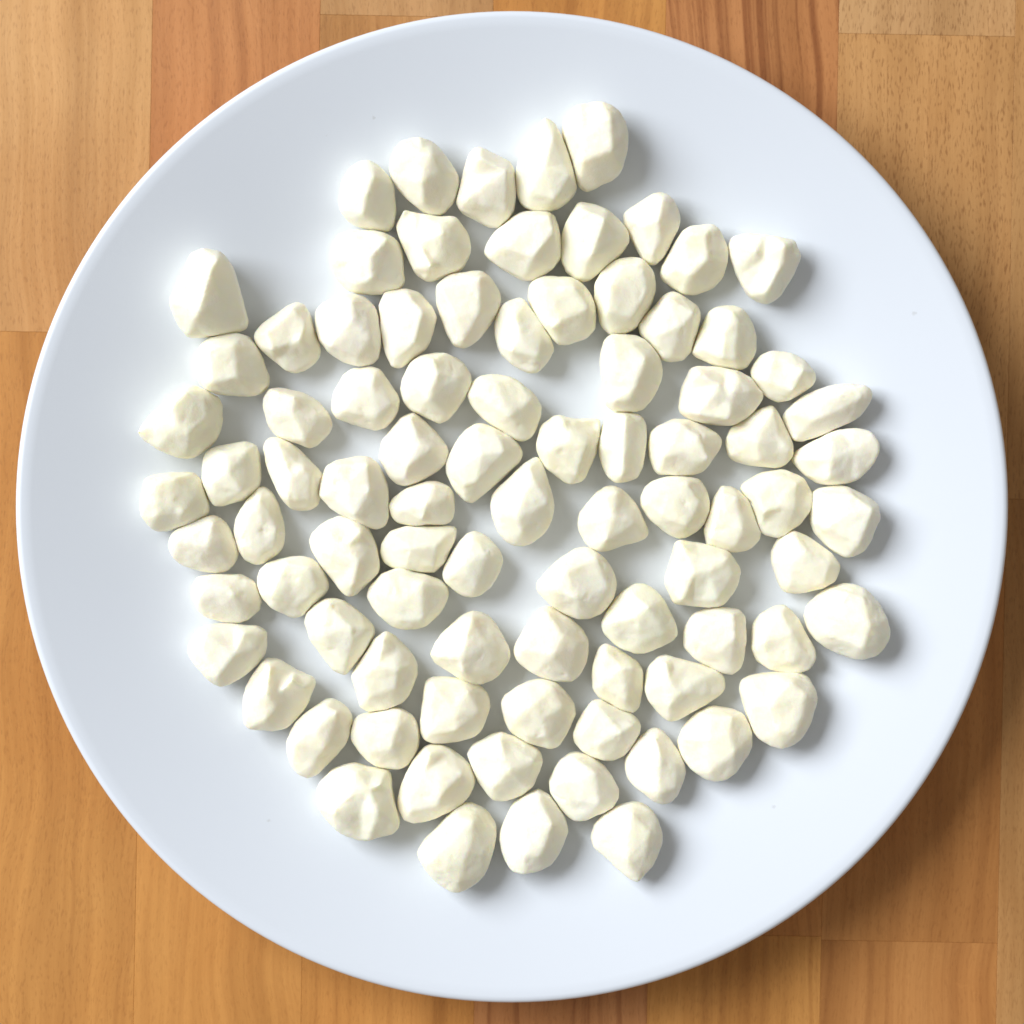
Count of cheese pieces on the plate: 88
